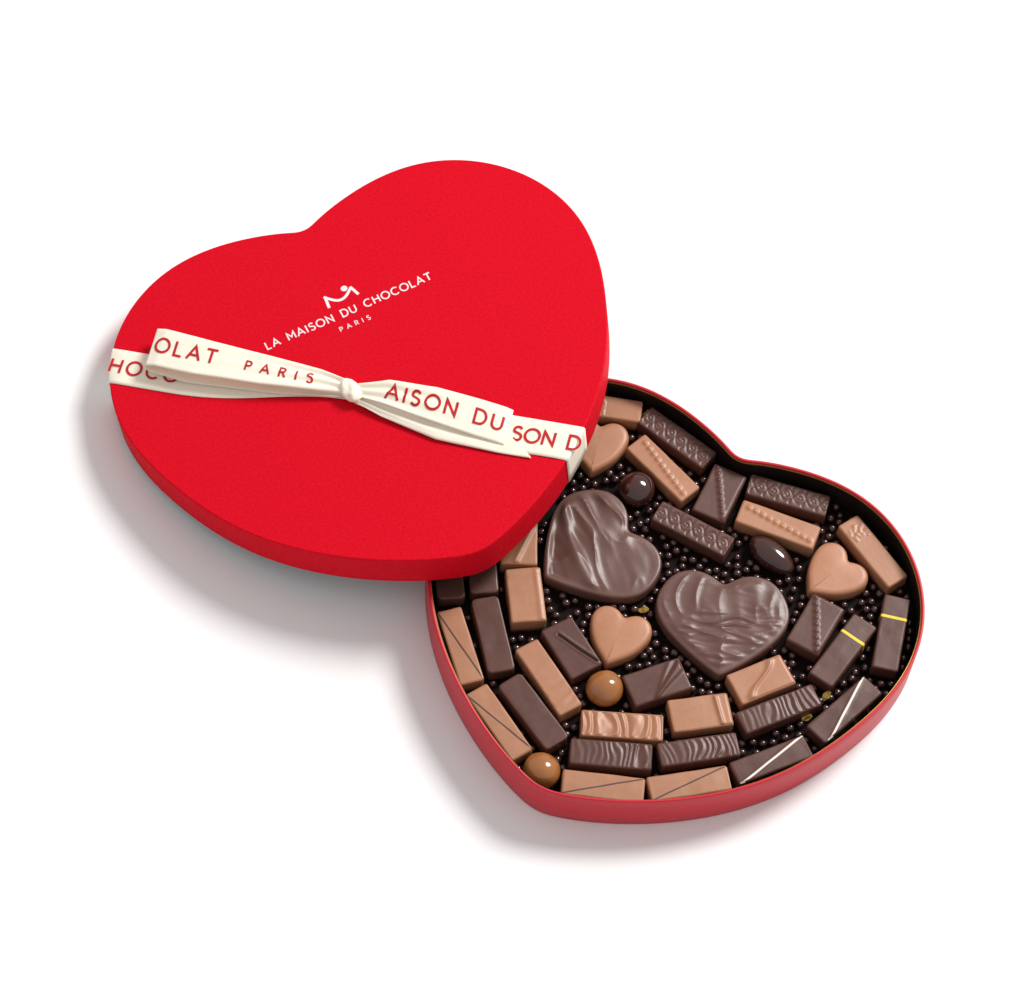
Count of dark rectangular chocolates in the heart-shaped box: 18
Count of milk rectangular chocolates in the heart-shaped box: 14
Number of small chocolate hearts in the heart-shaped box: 3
